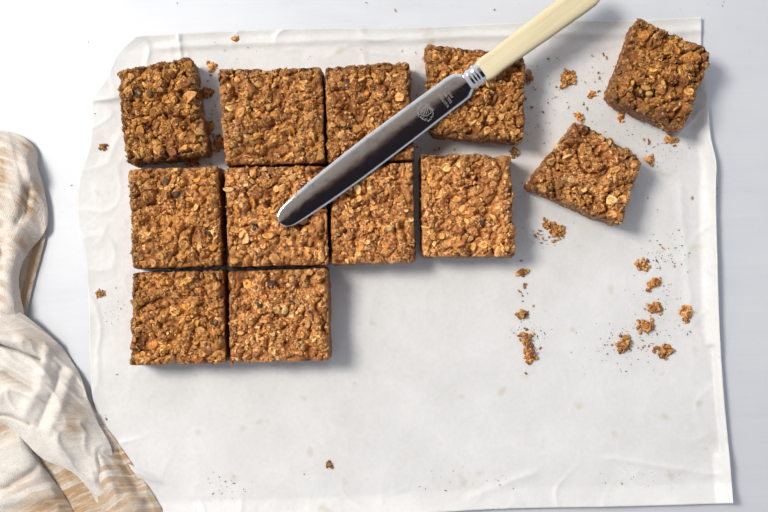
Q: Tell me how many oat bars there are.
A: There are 12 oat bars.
